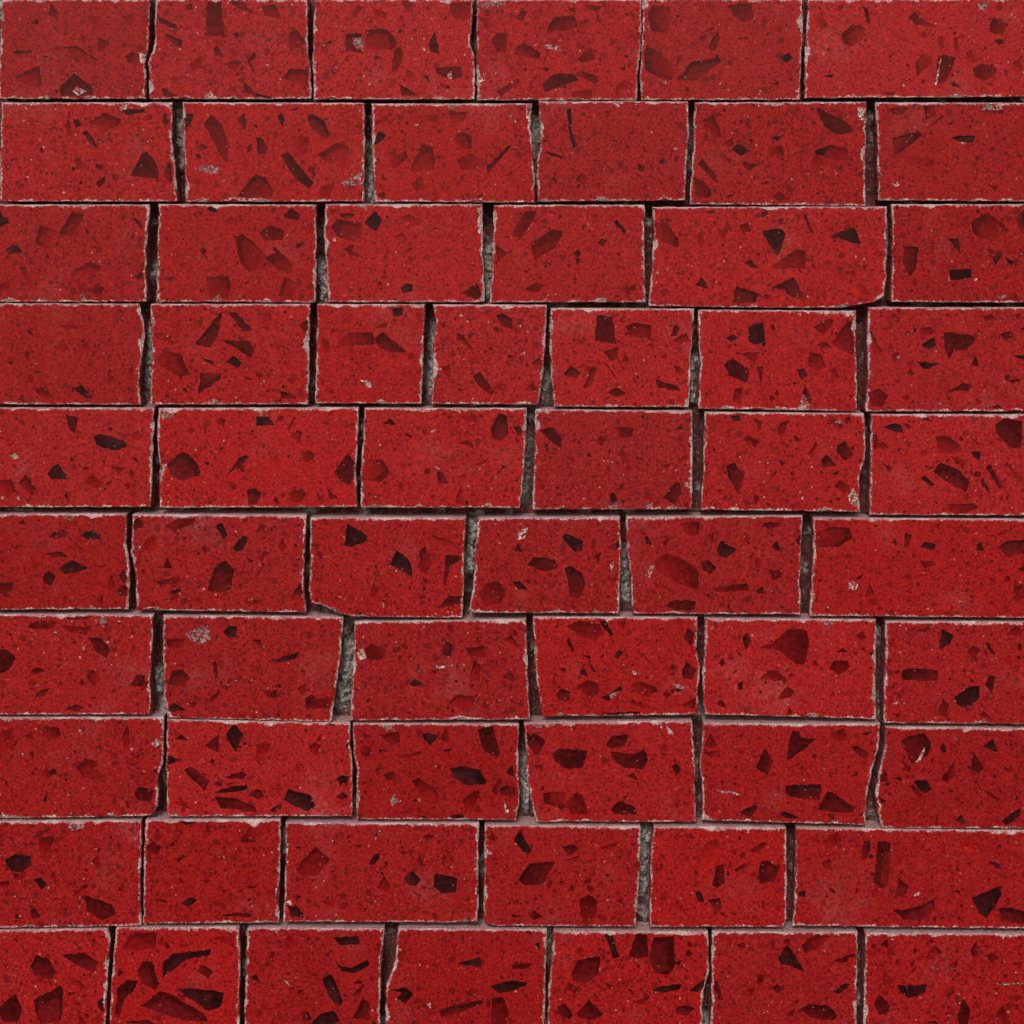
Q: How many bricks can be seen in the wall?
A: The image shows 62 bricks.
